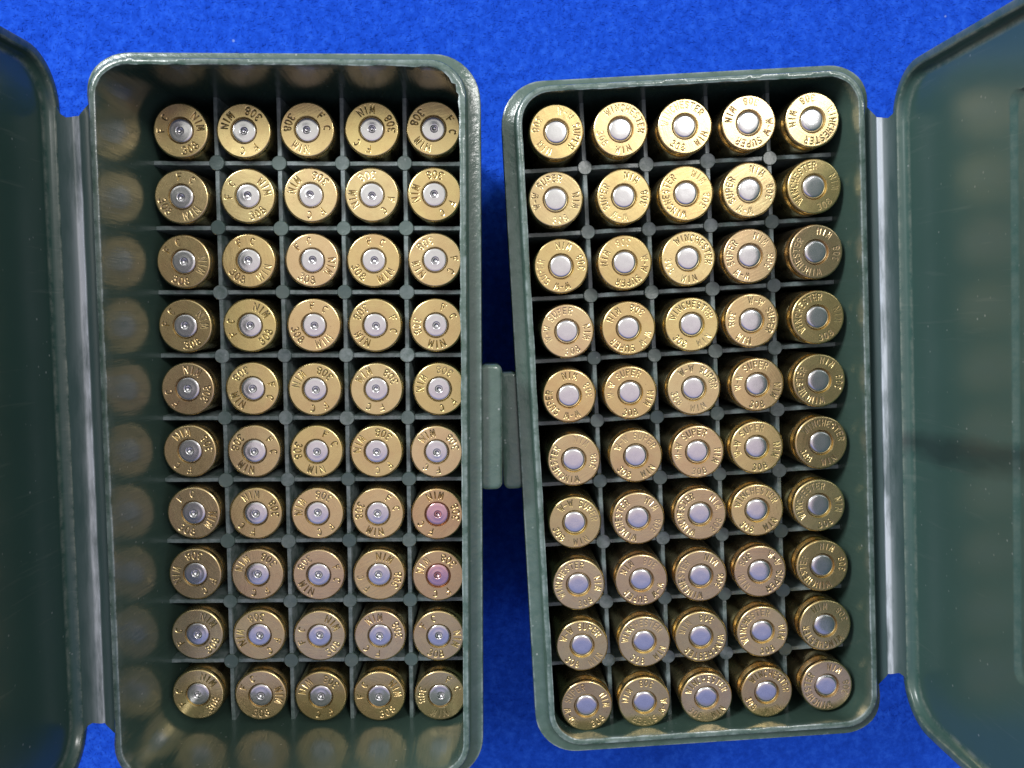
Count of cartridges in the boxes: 100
